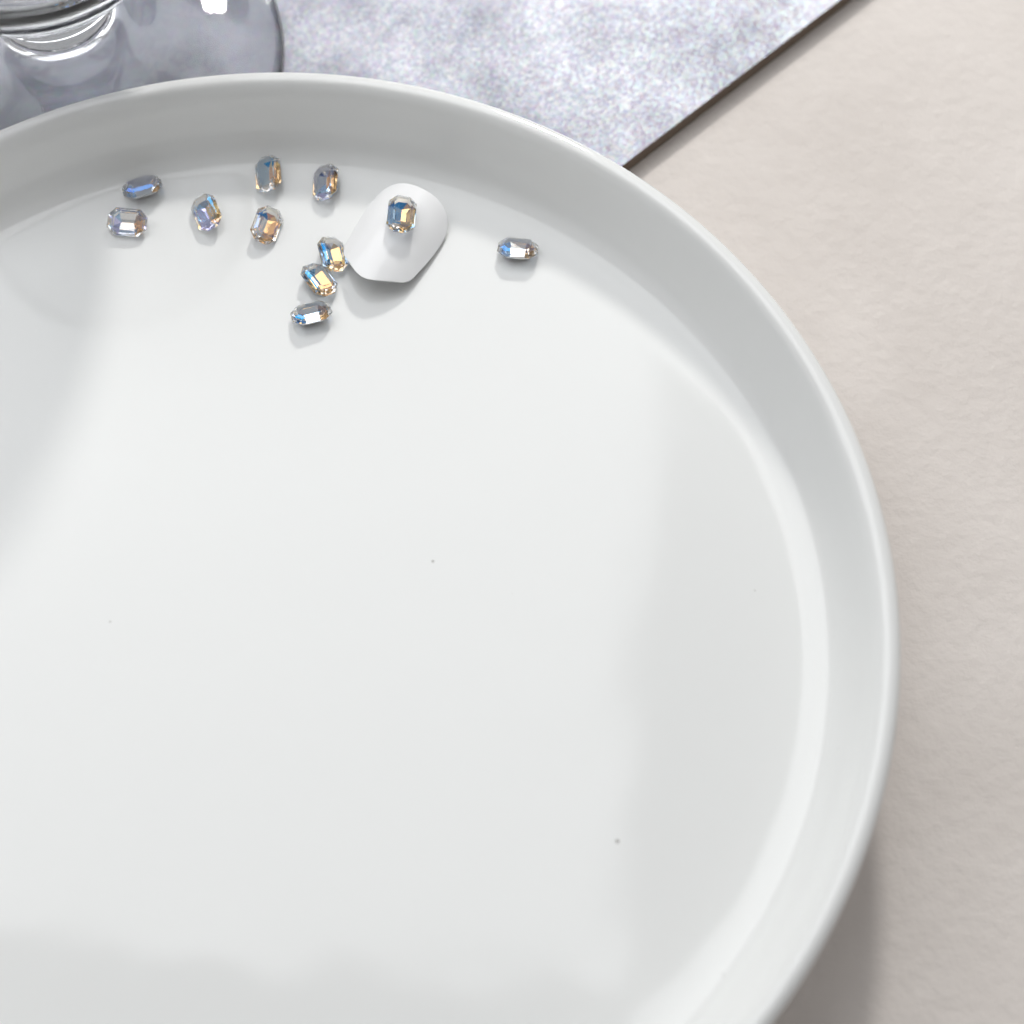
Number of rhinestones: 11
